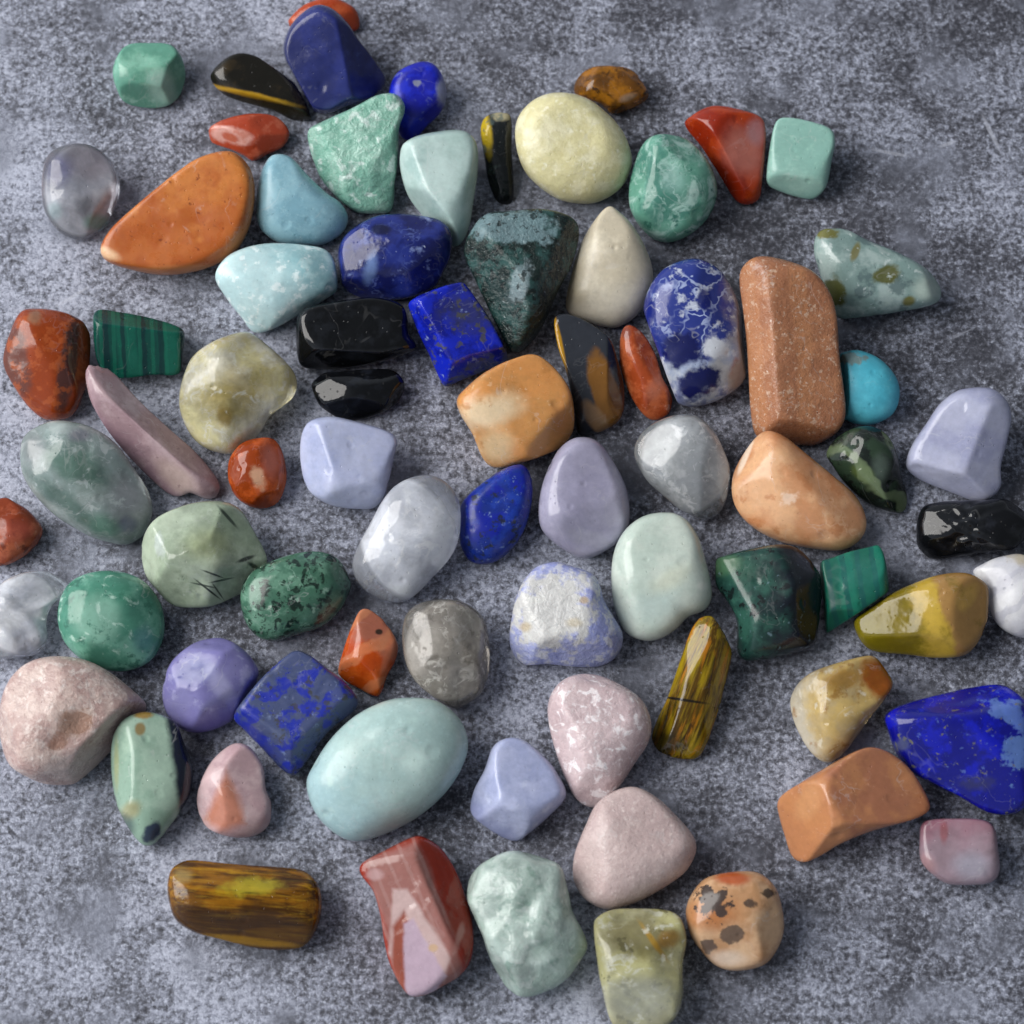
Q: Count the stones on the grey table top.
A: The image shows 78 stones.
